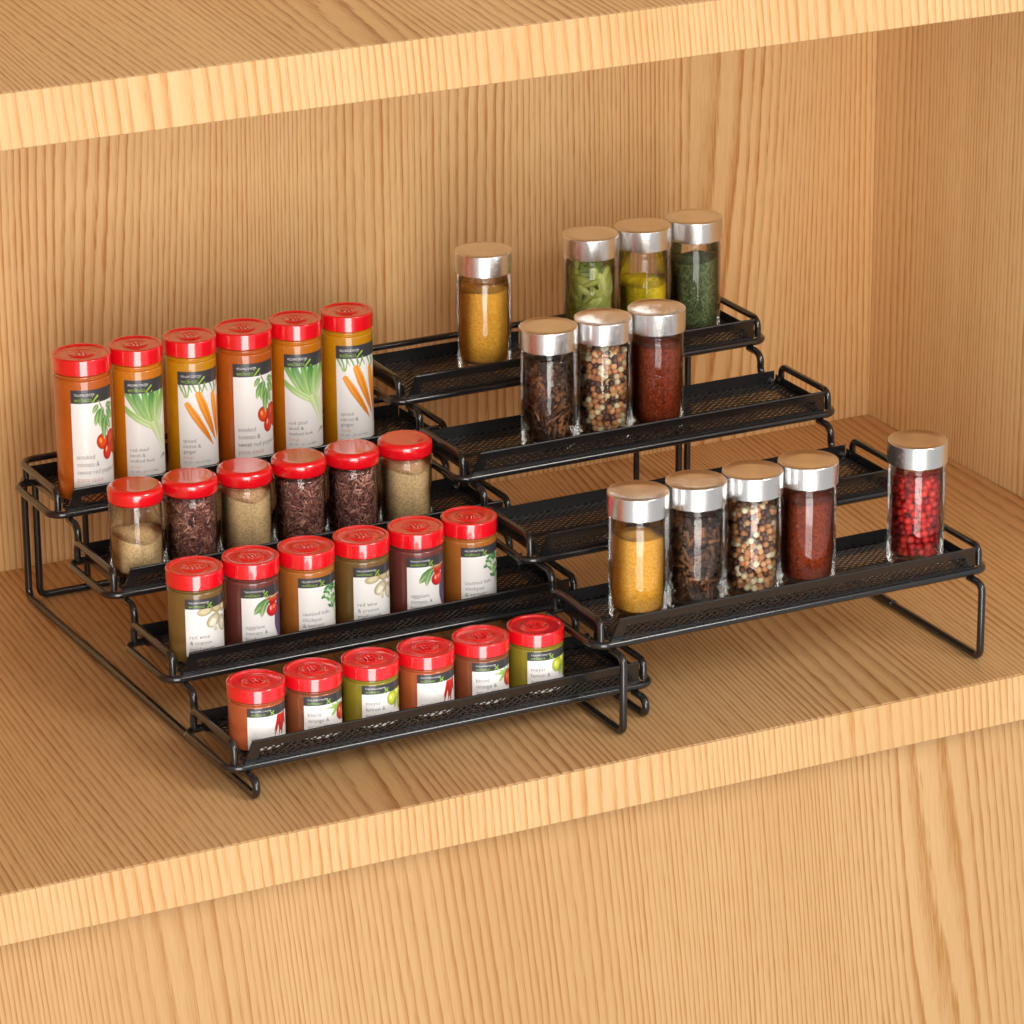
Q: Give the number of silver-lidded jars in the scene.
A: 12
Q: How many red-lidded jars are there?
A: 24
